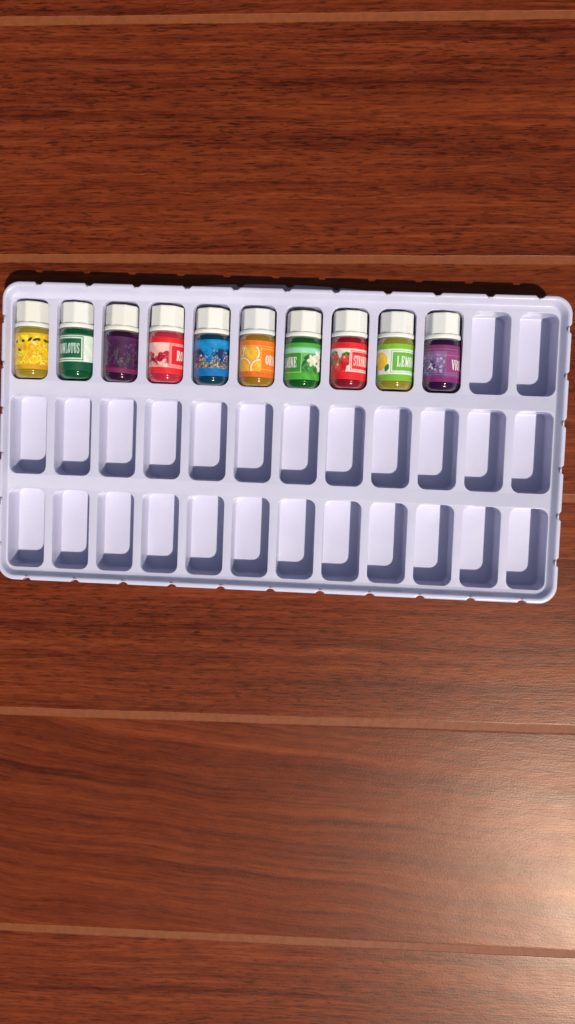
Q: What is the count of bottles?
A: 10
